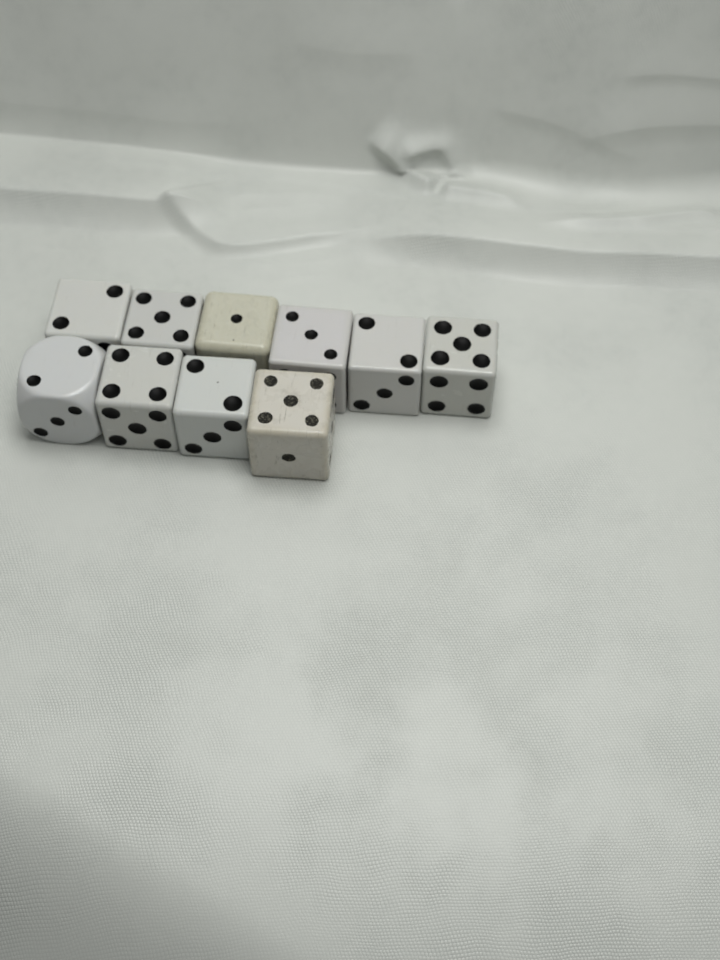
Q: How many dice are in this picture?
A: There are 10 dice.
